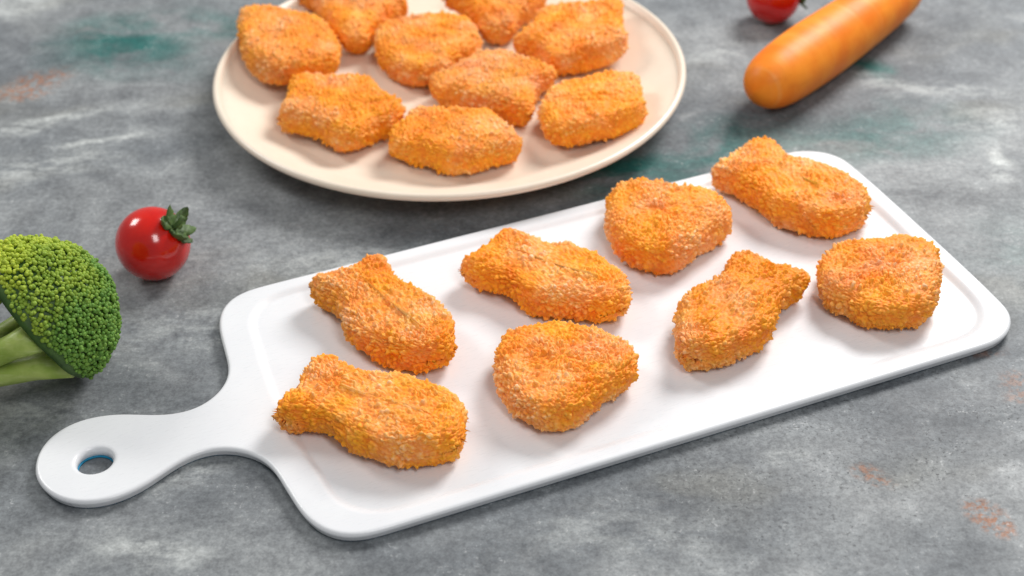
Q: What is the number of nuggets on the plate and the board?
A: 17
